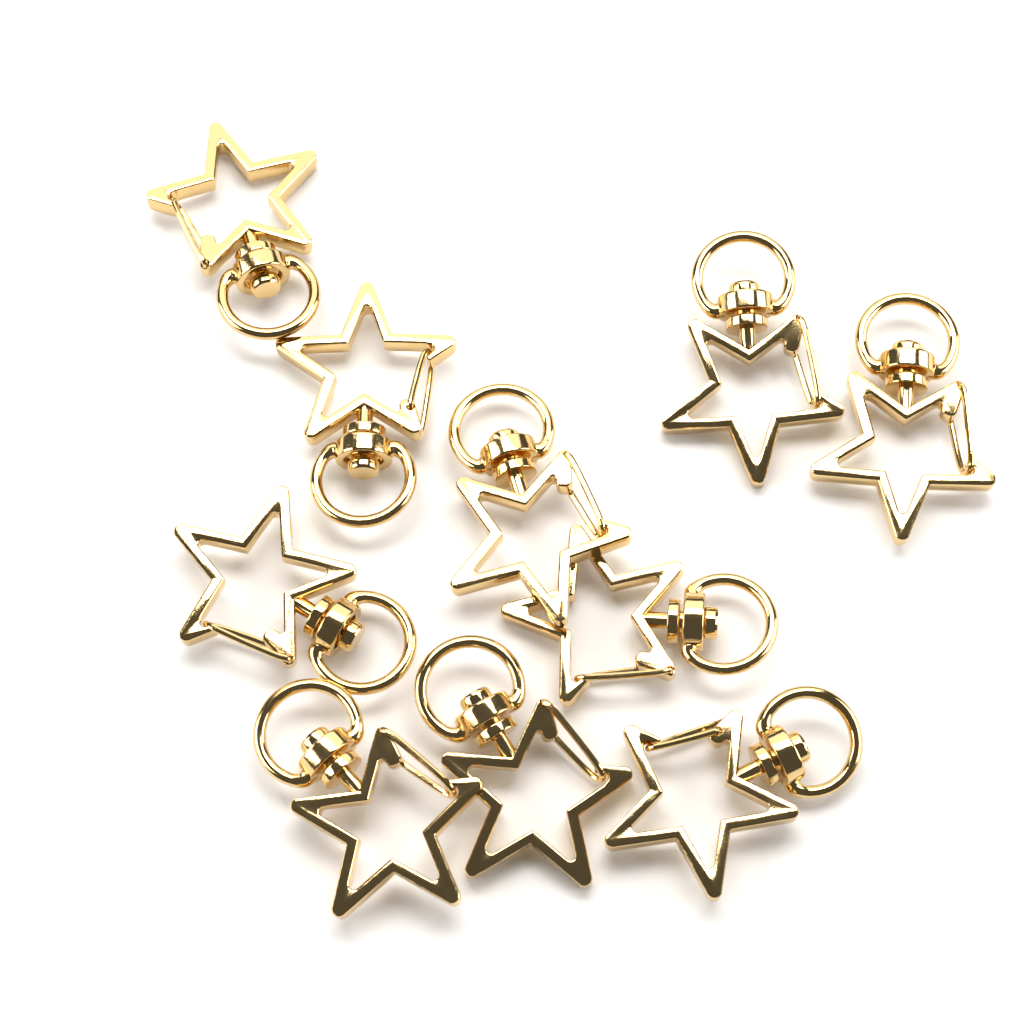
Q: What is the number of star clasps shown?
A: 10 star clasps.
